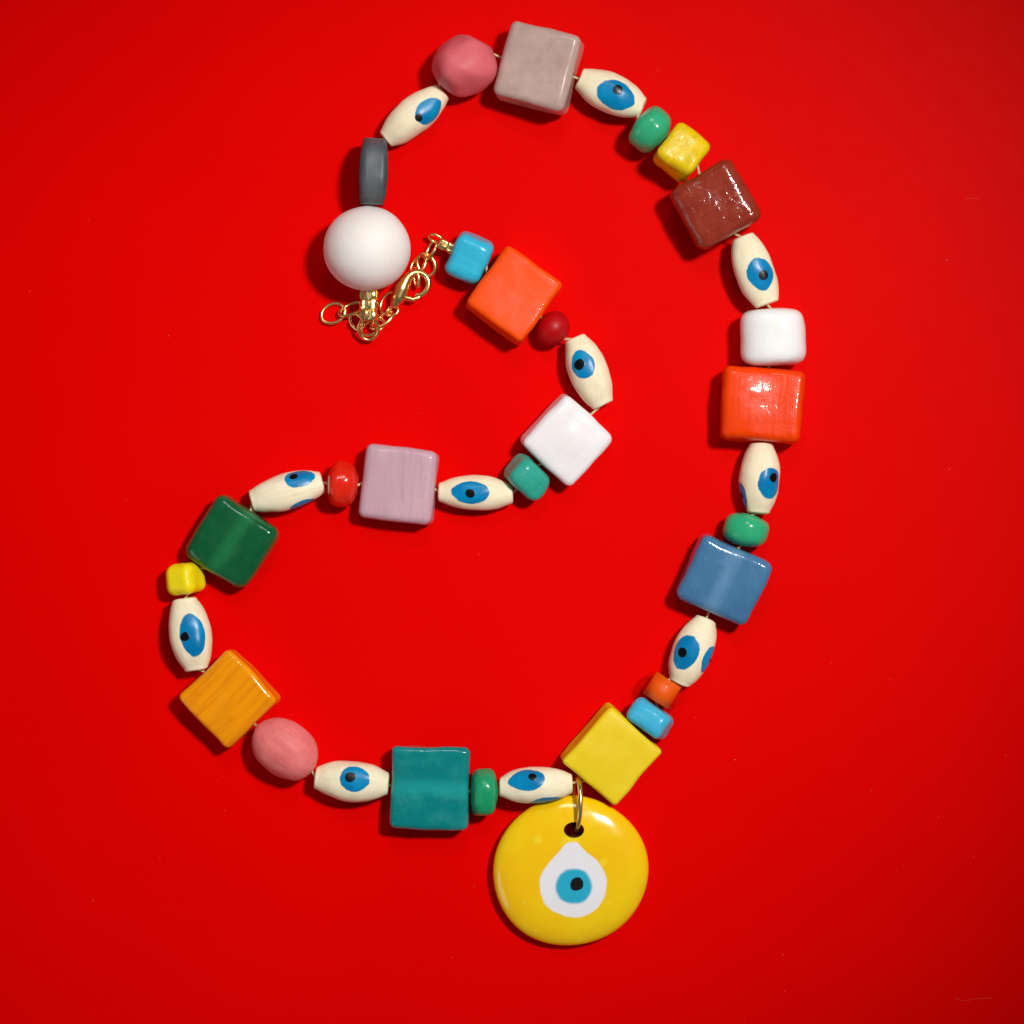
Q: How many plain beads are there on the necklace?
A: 27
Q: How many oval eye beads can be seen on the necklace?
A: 11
